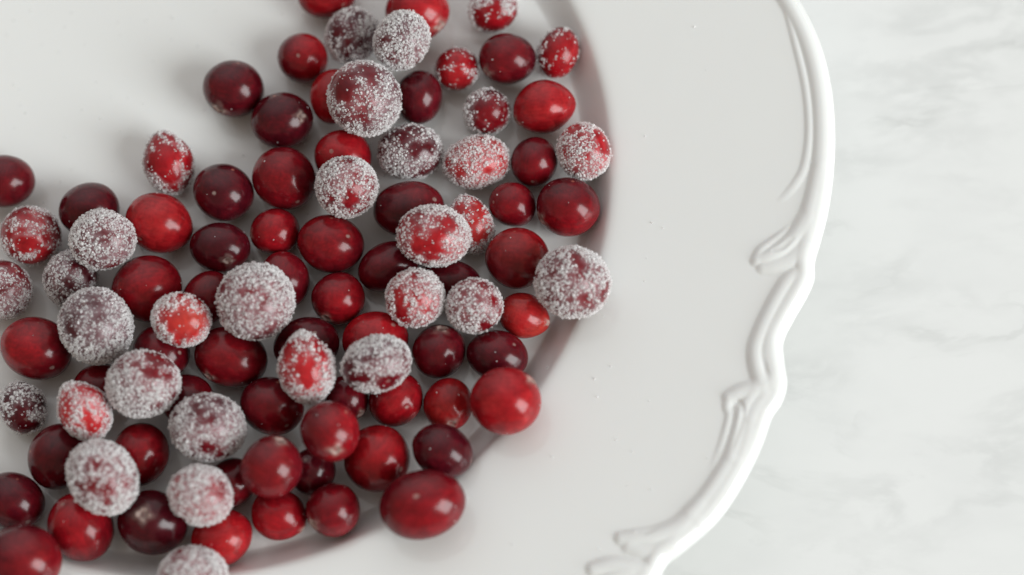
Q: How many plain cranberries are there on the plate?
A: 60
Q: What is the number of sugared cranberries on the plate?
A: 33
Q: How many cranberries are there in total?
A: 93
